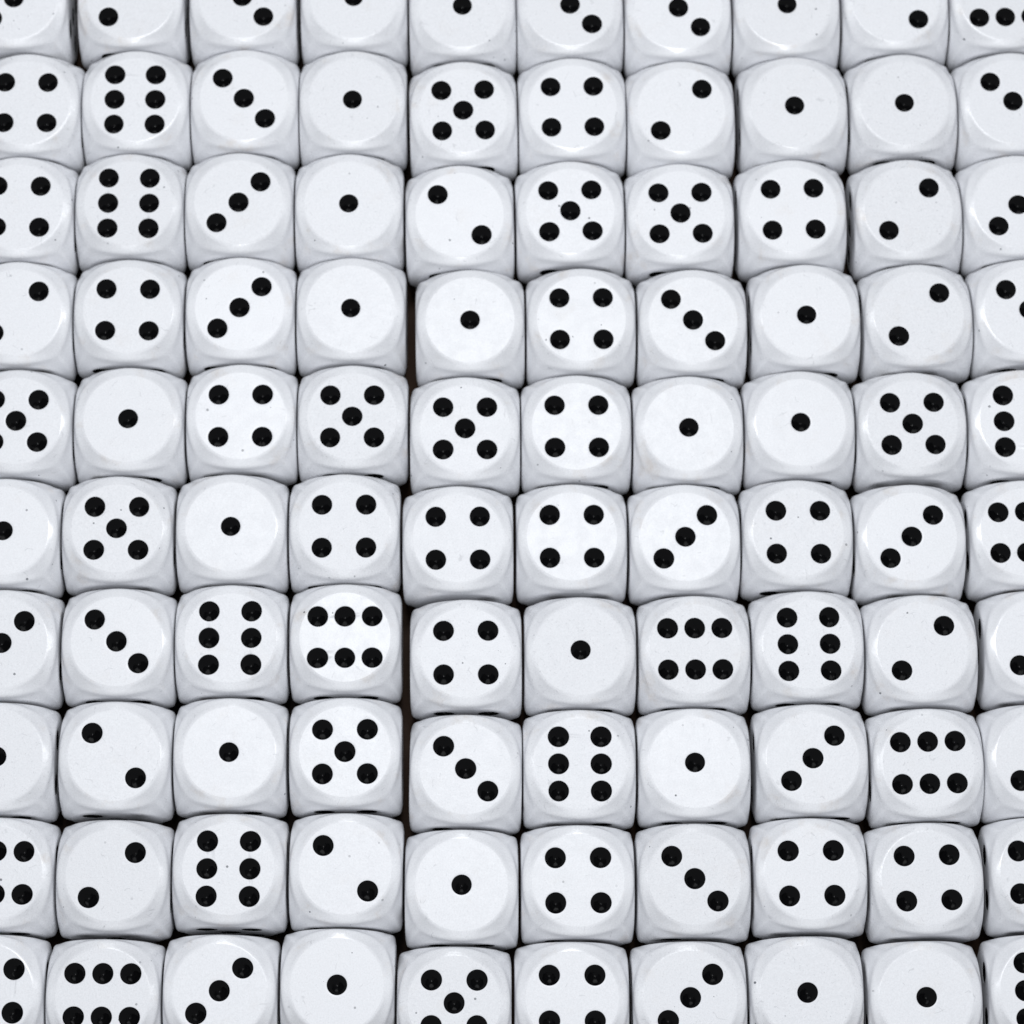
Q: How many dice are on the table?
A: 100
